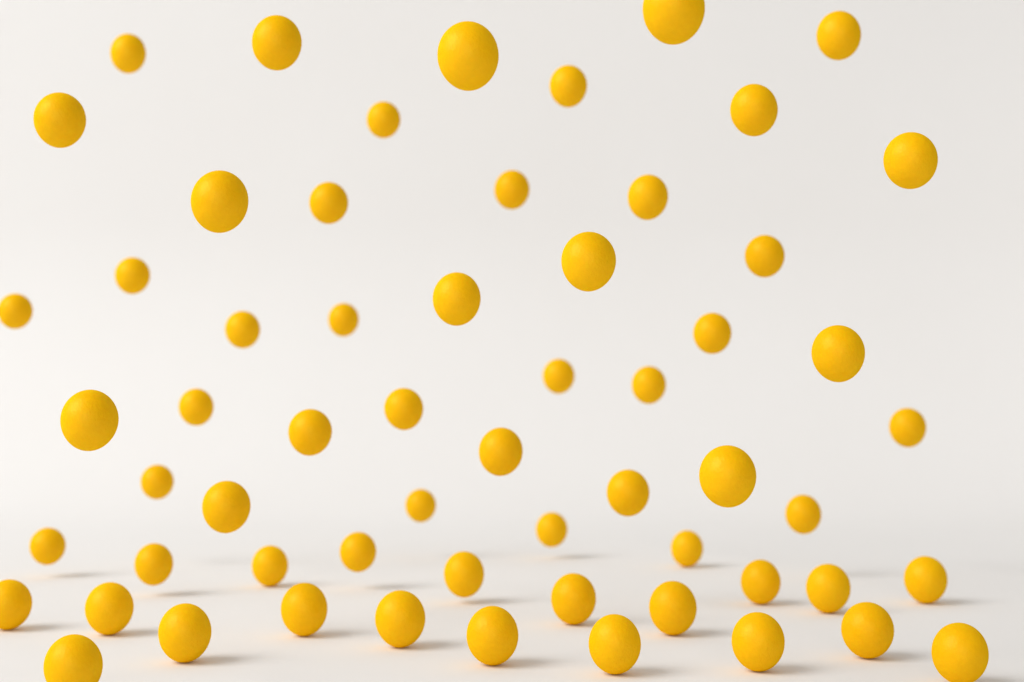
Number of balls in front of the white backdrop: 60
